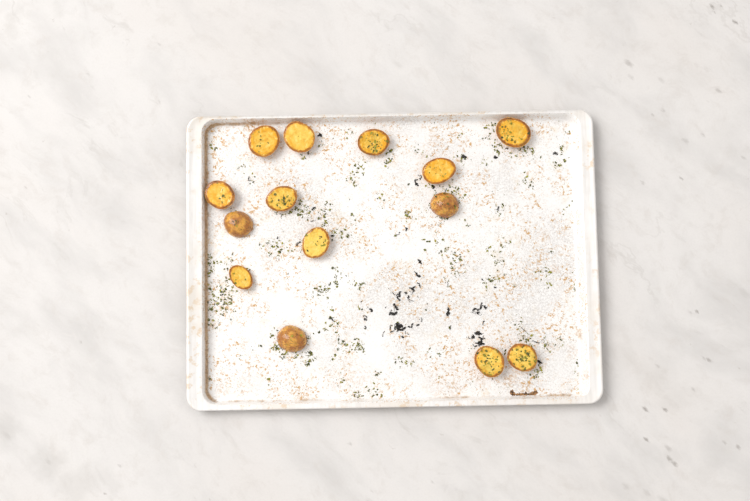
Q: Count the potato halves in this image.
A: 14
